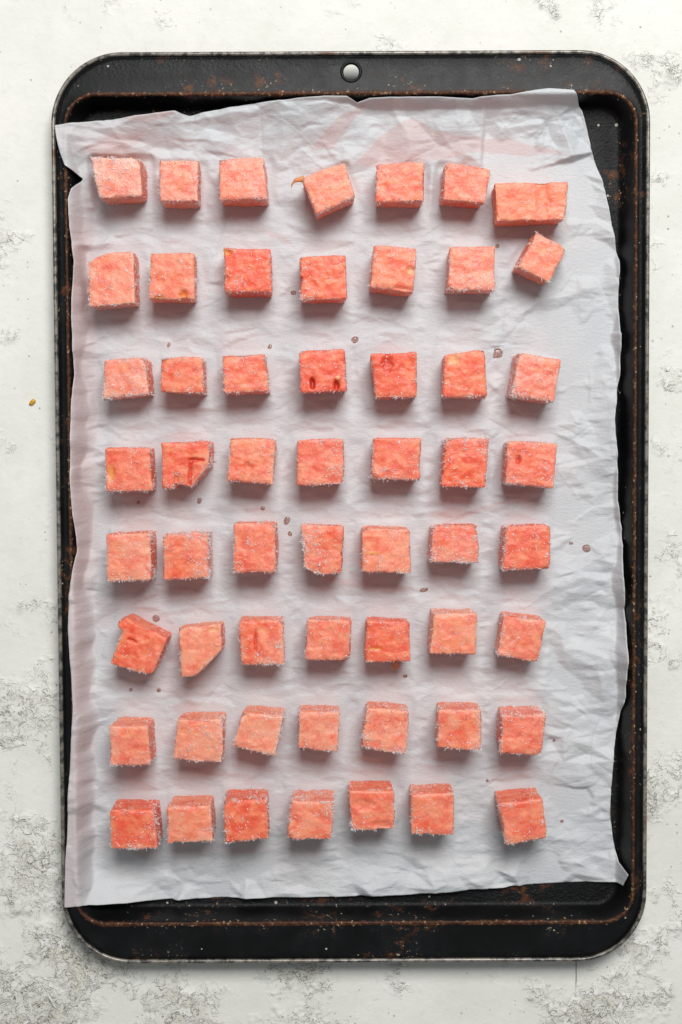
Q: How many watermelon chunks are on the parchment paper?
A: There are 56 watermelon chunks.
